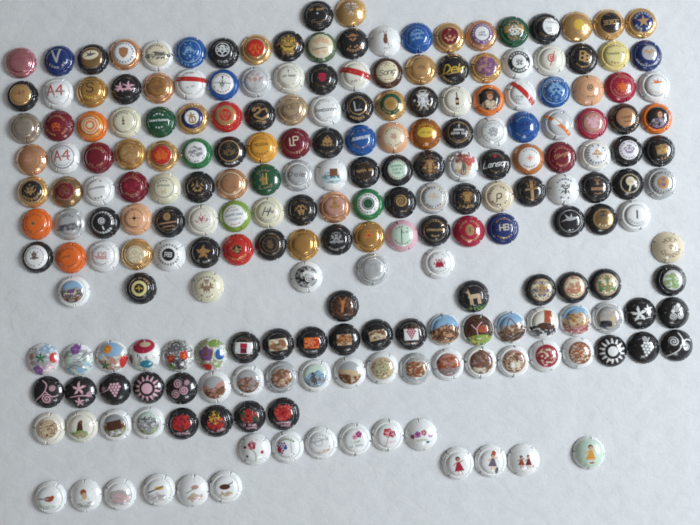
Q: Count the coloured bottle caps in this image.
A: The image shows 67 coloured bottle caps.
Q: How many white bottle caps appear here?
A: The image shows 83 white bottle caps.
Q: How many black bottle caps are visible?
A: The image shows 67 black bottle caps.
